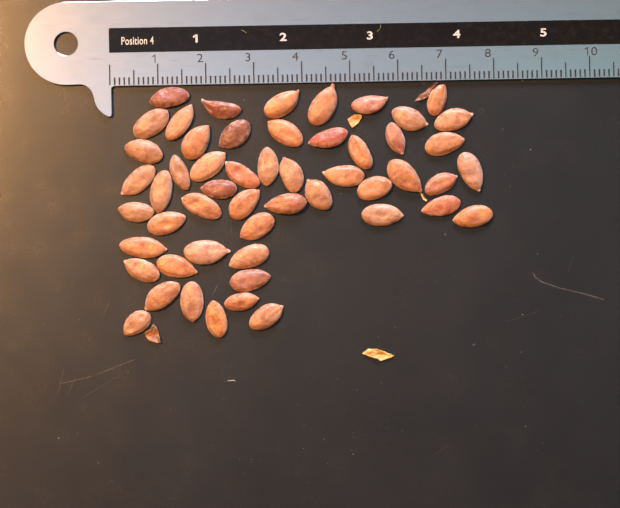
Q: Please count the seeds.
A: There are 53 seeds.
